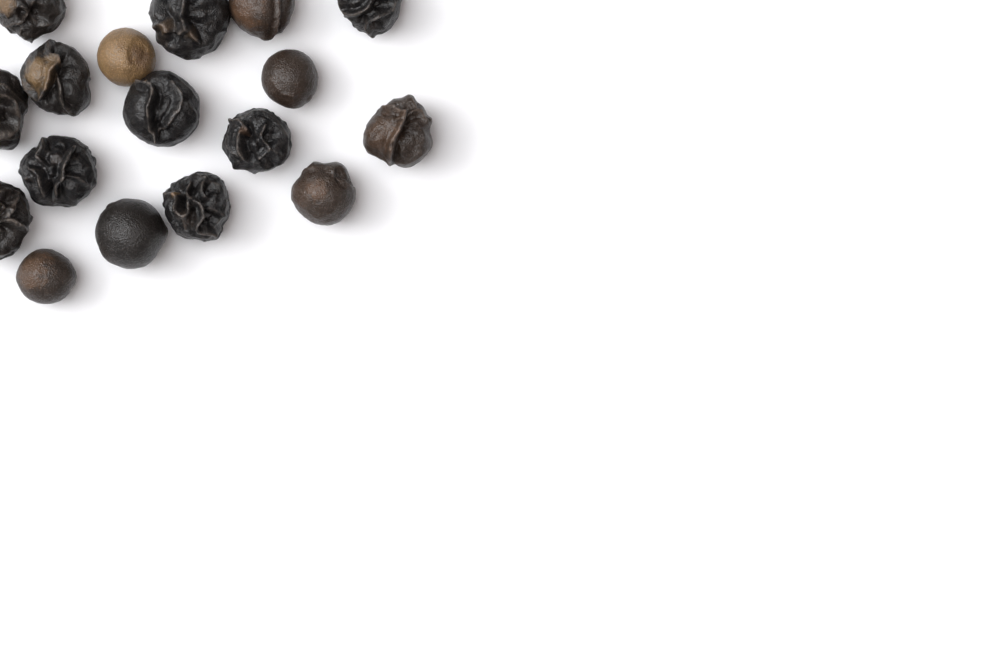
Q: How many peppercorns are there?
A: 17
